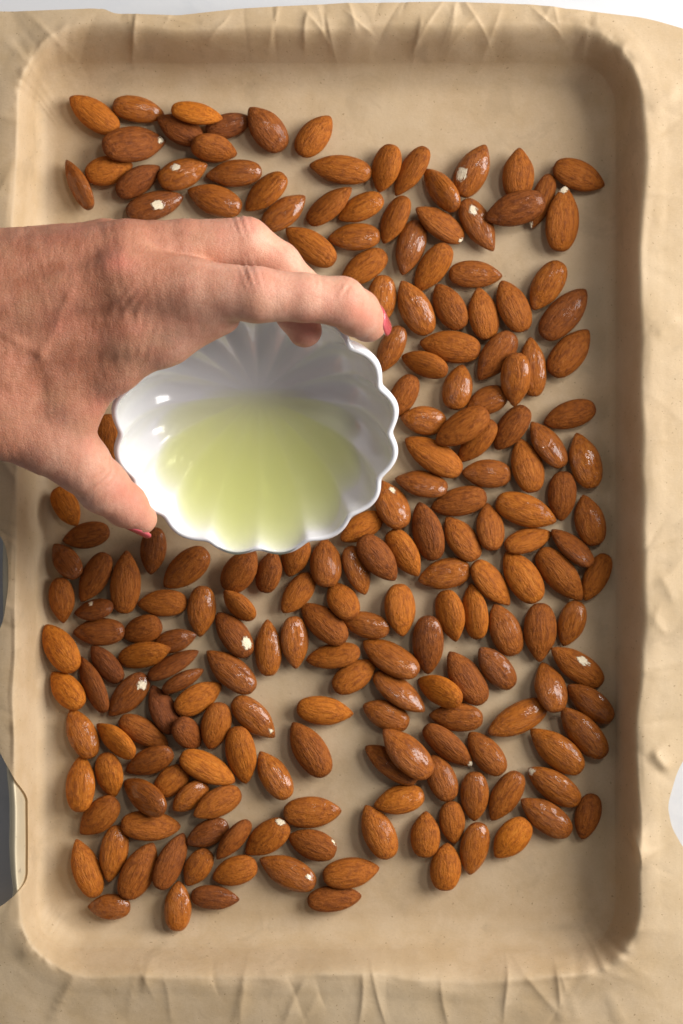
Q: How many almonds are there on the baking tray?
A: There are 200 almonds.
